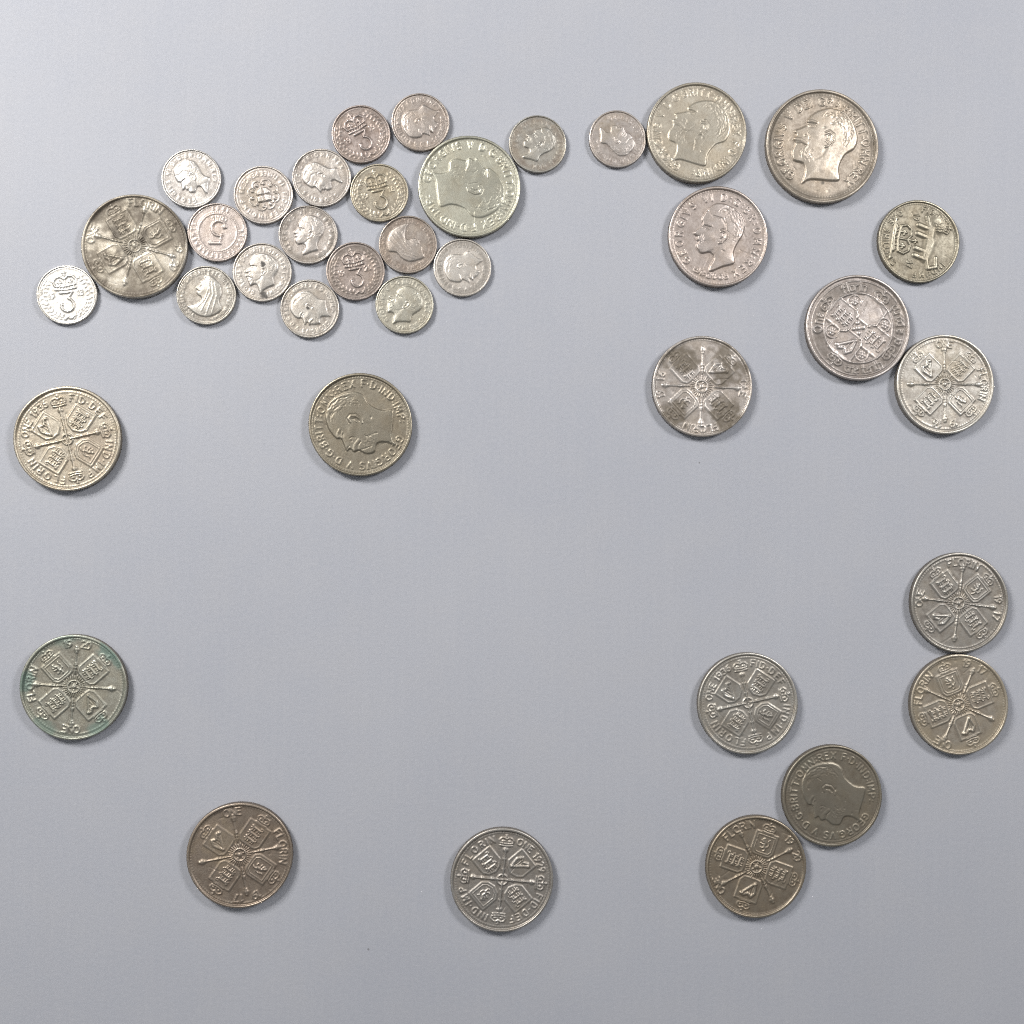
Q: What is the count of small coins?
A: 18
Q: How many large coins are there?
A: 19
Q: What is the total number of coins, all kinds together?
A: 37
